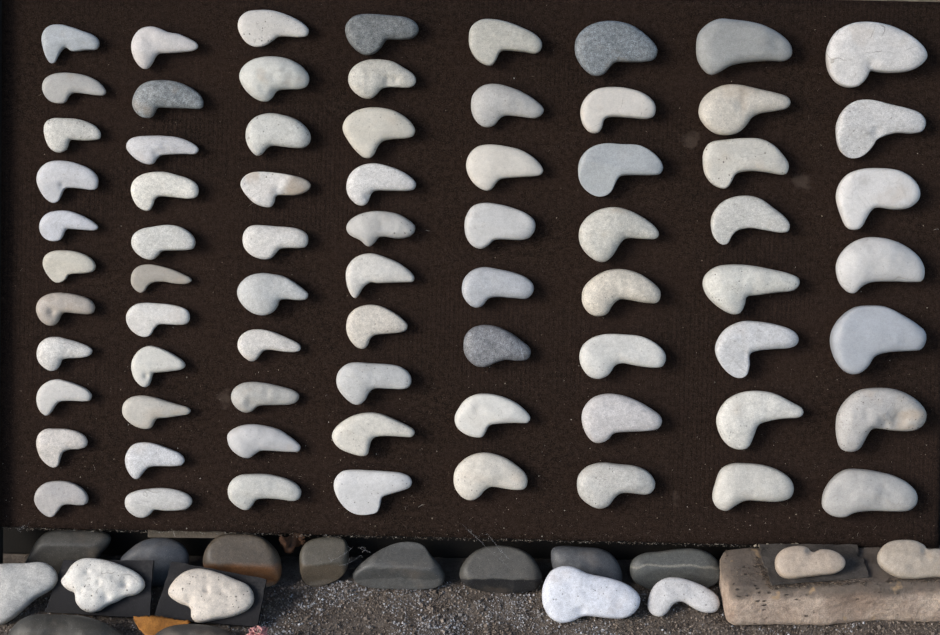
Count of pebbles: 90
